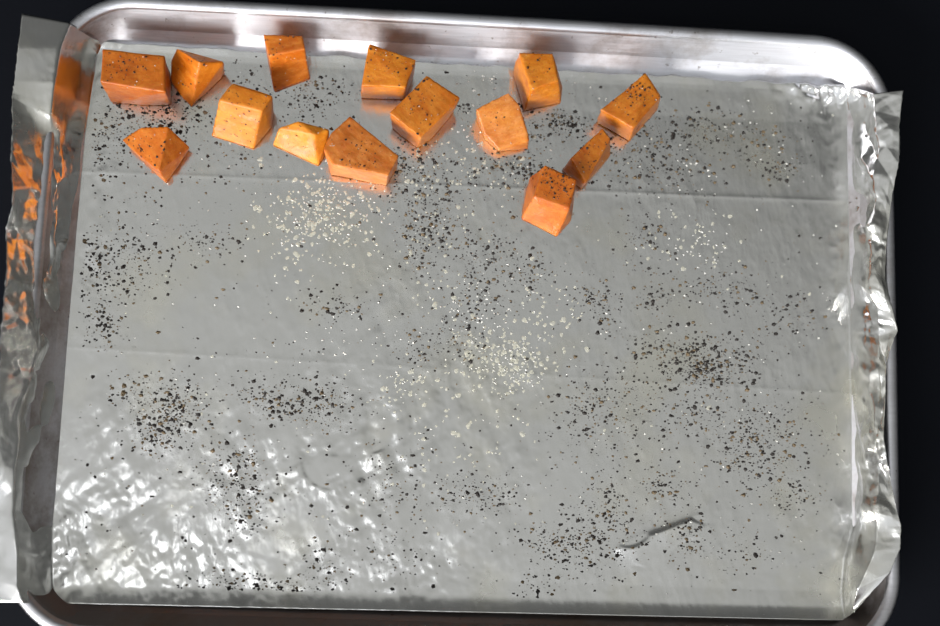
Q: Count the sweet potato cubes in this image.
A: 14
